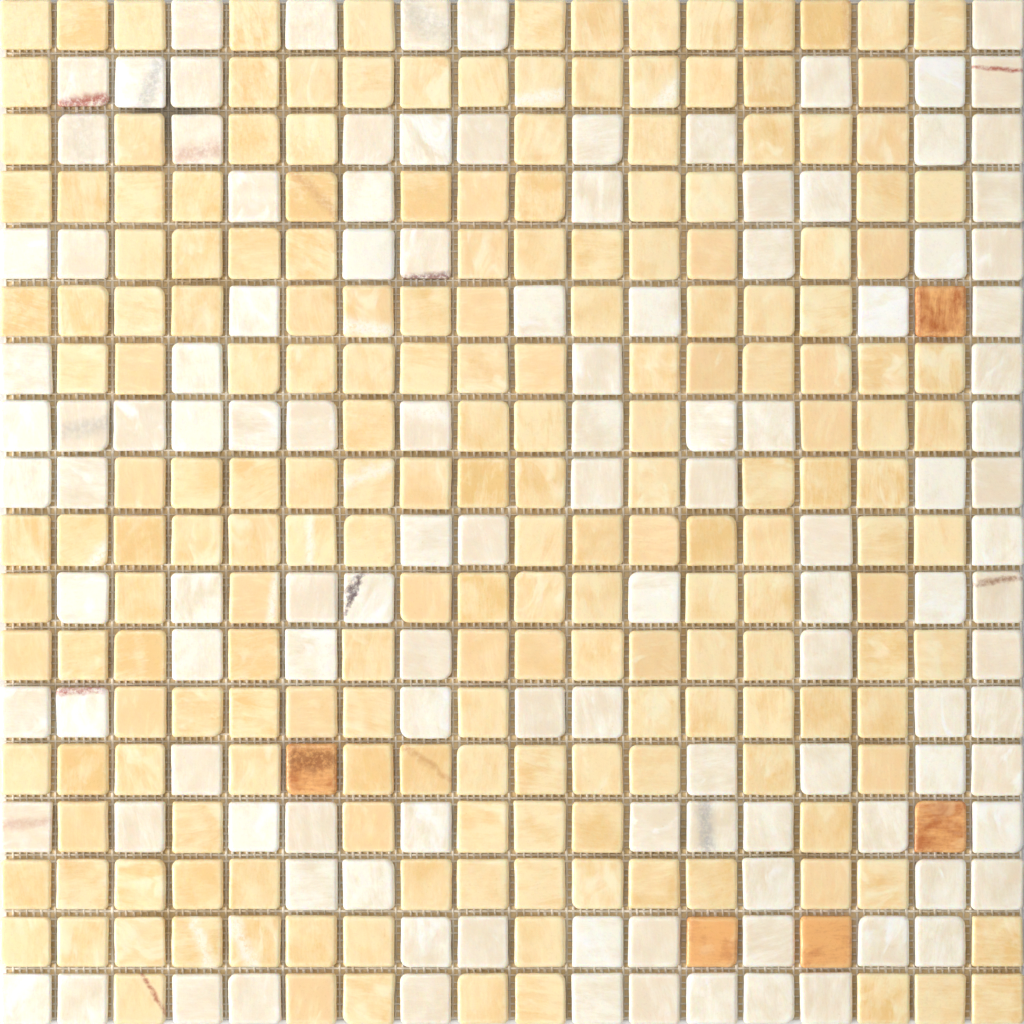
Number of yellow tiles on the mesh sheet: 199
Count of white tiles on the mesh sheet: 120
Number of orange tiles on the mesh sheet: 5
